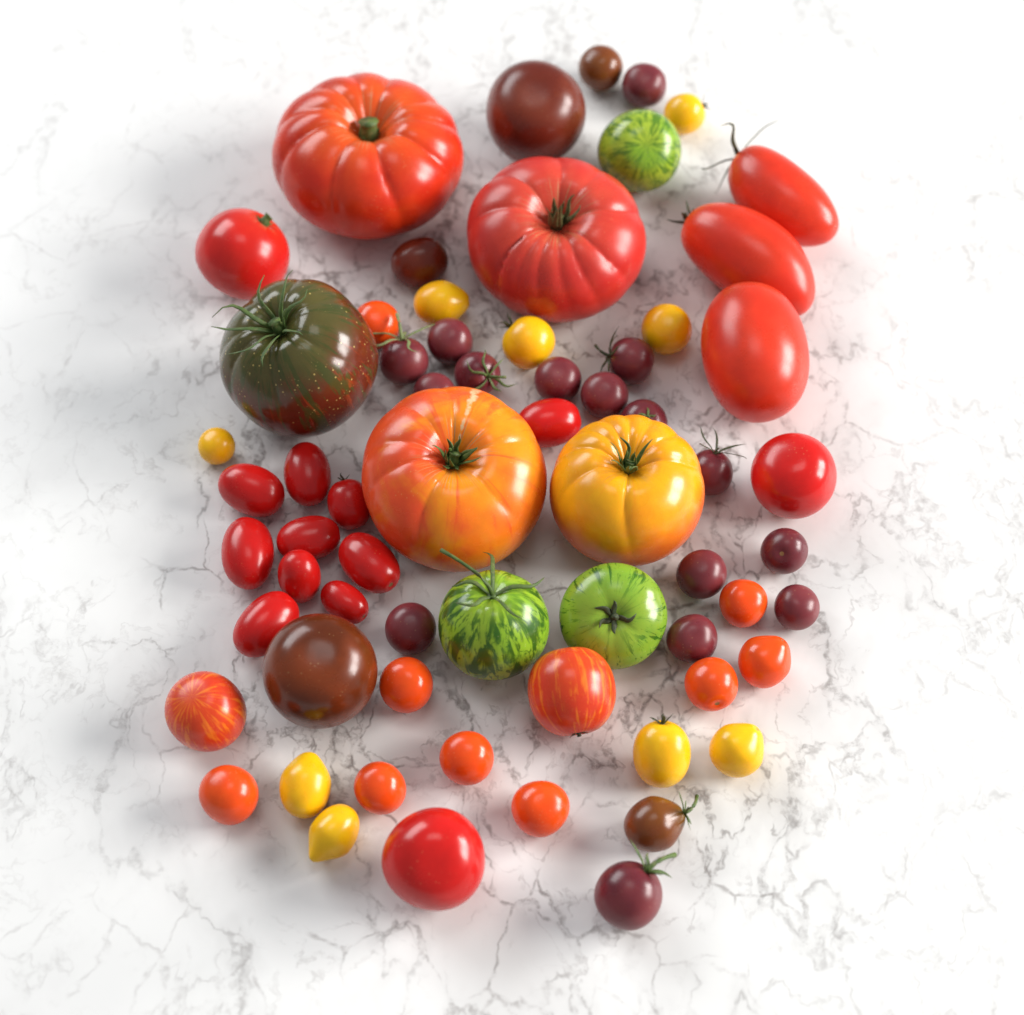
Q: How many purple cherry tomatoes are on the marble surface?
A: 16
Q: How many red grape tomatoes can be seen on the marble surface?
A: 10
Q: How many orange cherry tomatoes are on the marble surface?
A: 9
